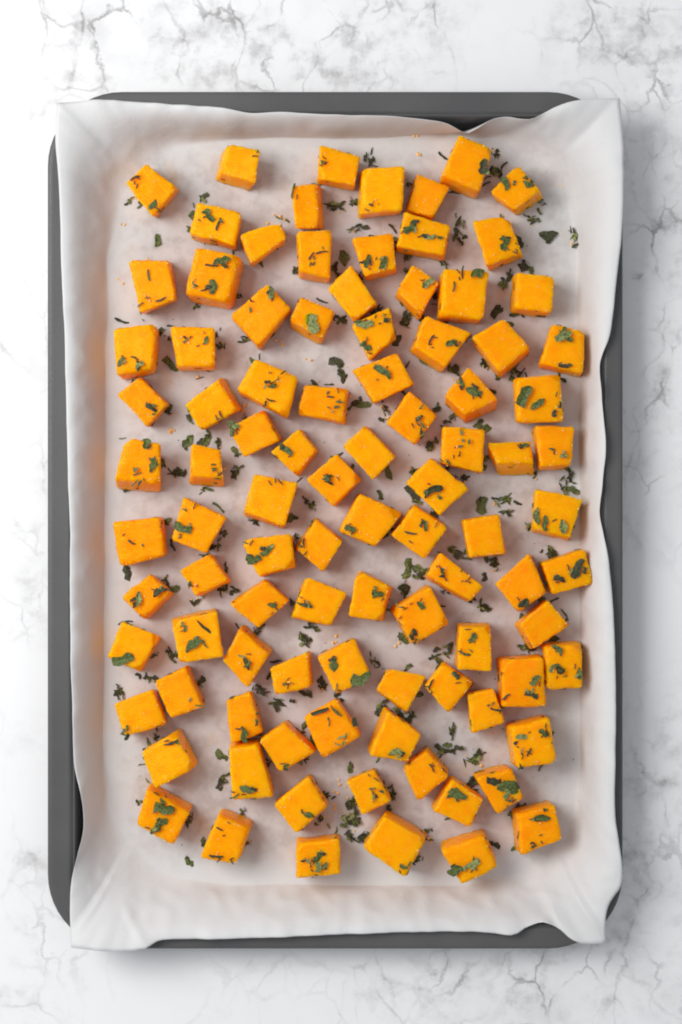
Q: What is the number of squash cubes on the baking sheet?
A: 96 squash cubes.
